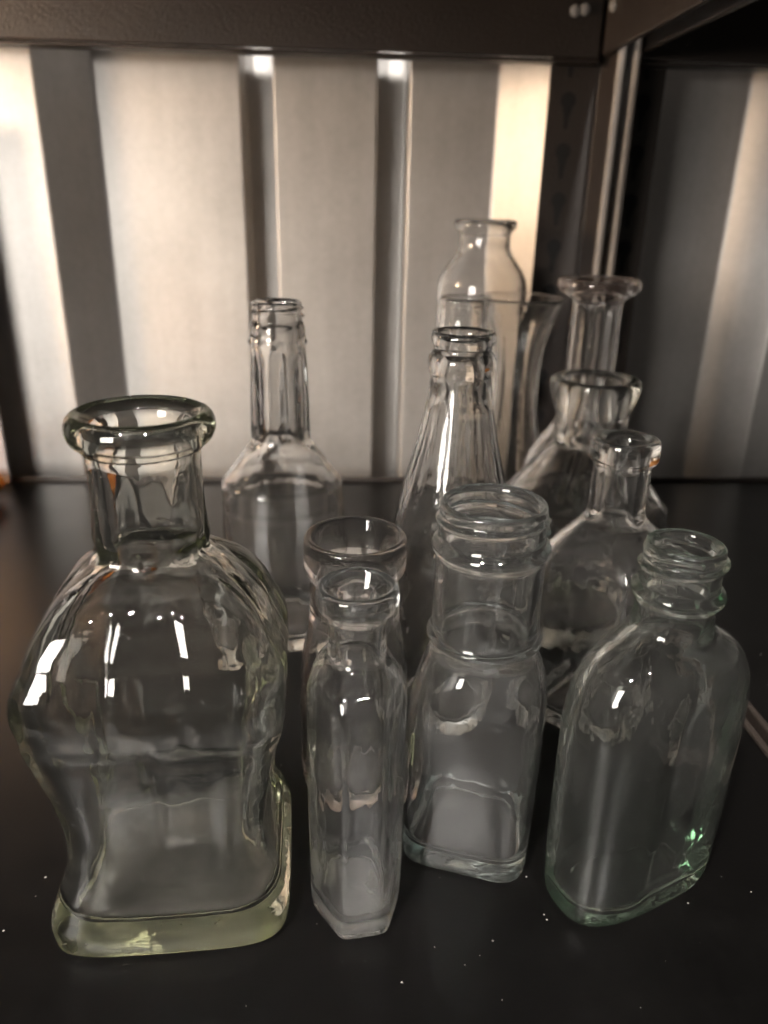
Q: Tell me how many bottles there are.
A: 13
